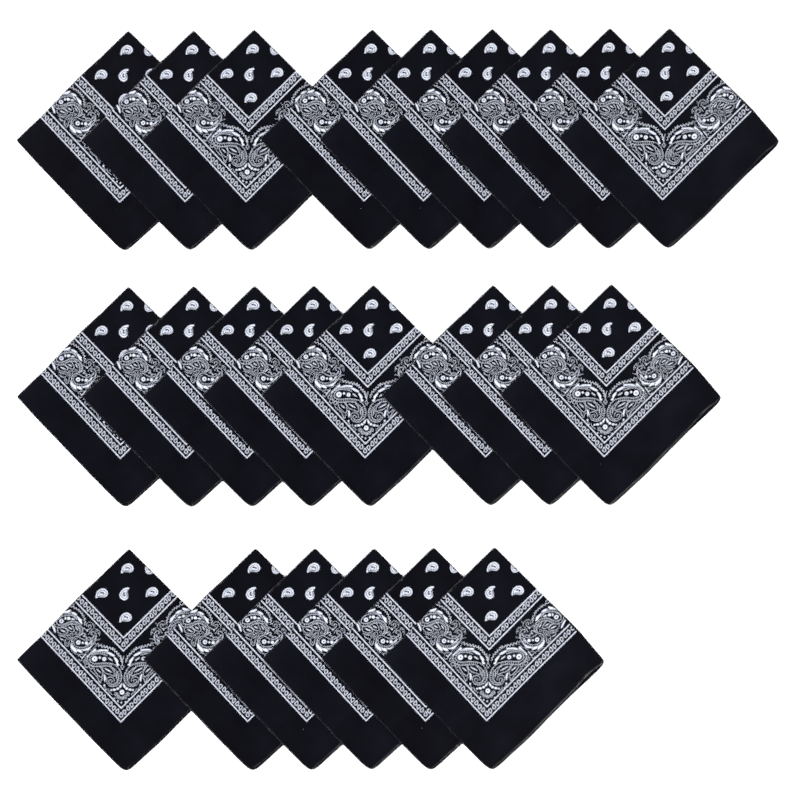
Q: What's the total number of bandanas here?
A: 23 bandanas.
